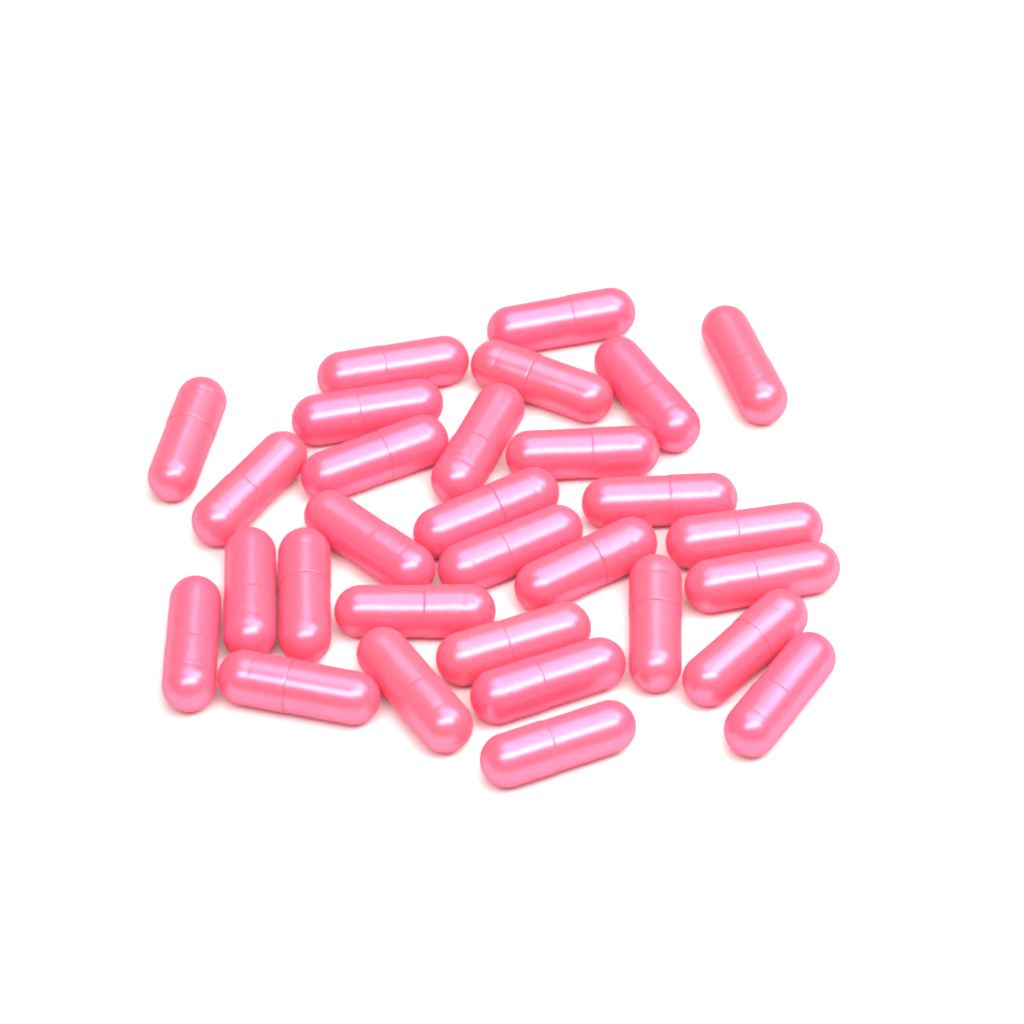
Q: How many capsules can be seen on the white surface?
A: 30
